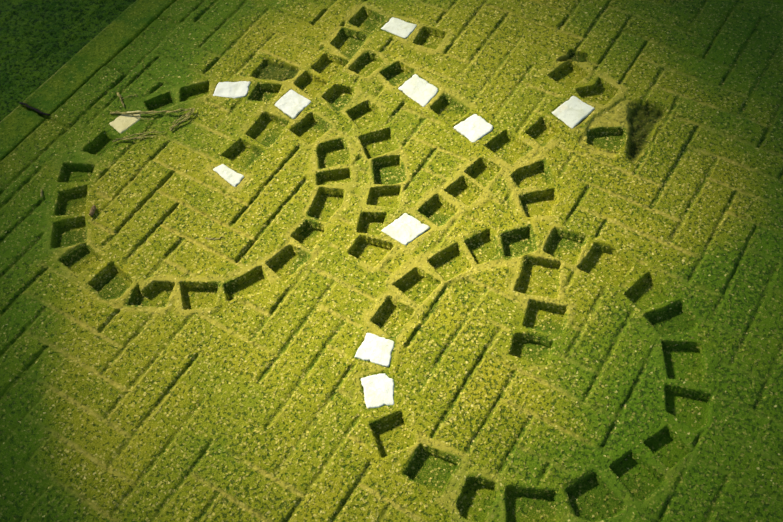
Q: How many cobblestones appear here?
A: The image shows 11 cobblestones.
